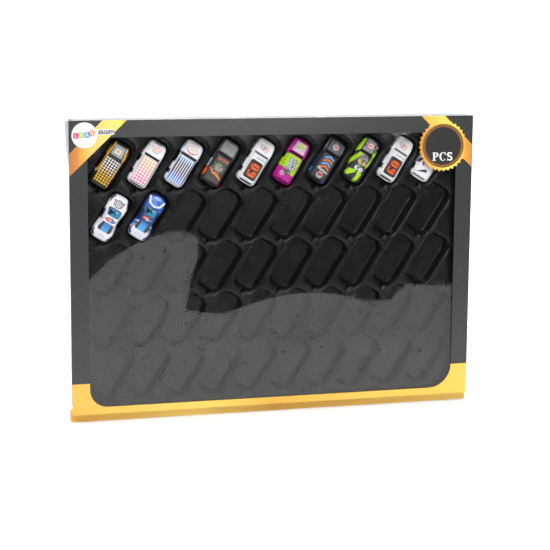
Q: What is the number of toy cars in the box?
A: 12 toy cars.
